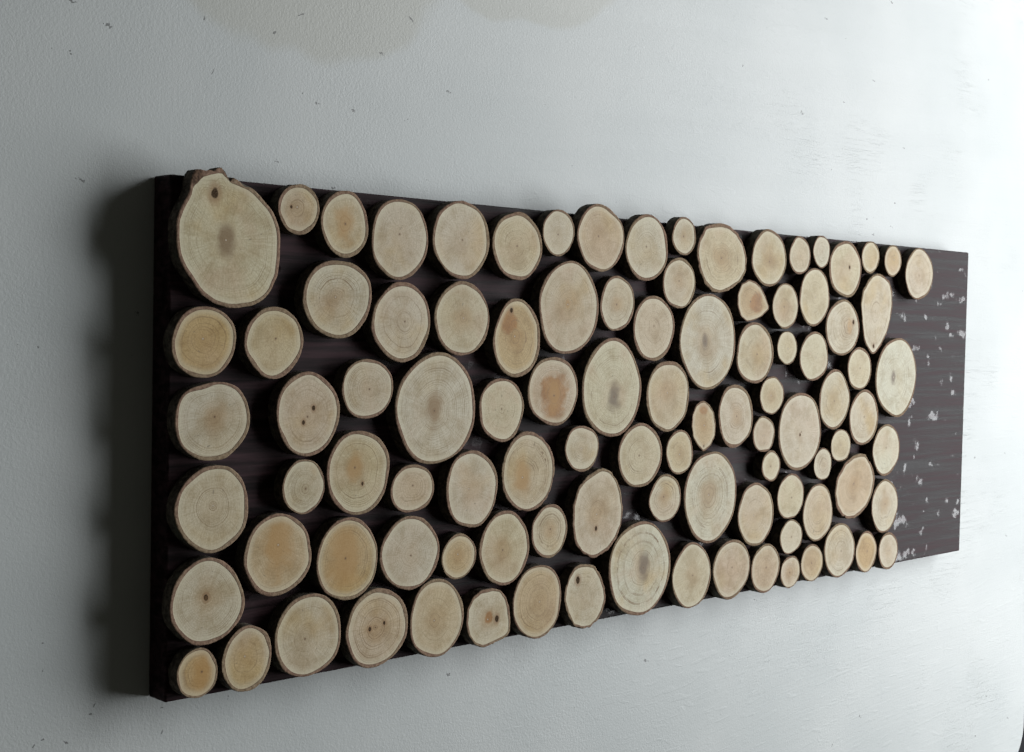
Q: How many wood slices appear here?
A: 100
